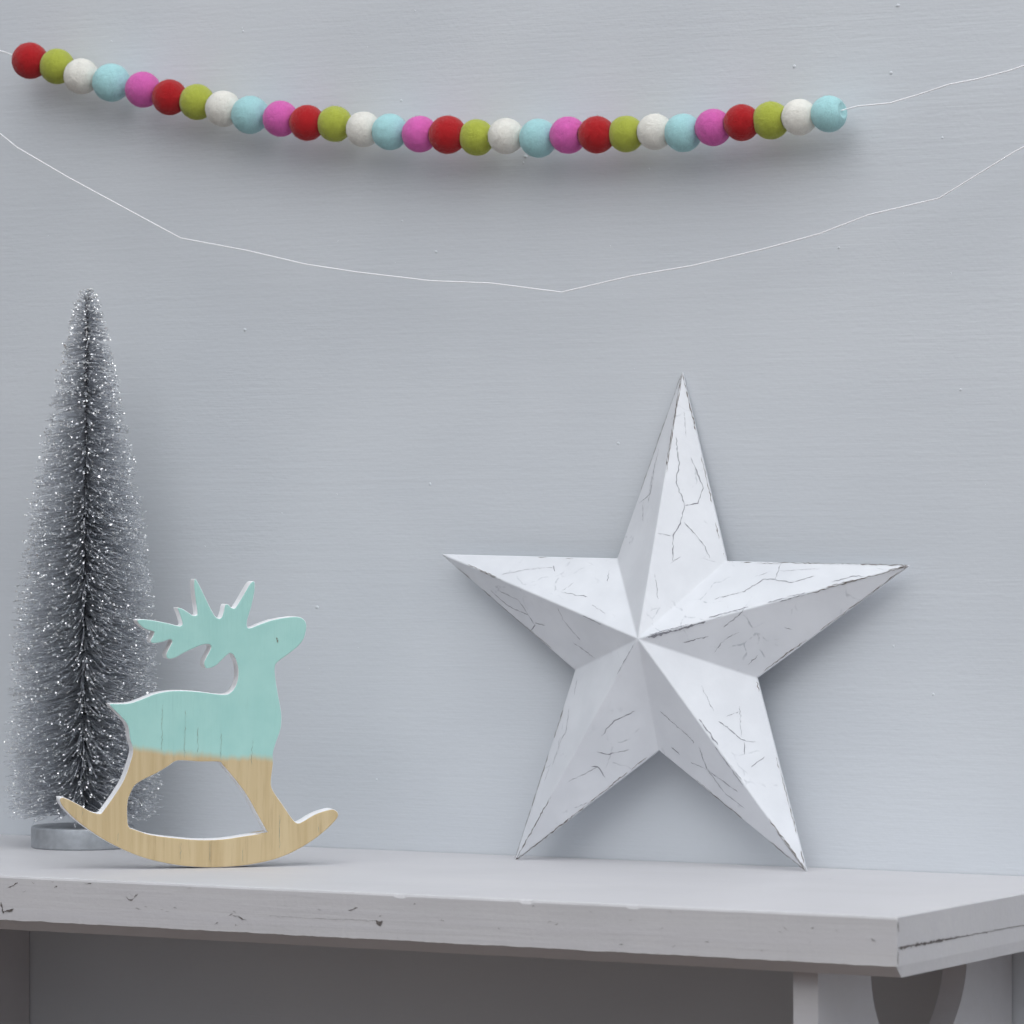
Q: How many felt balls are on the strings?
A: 29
